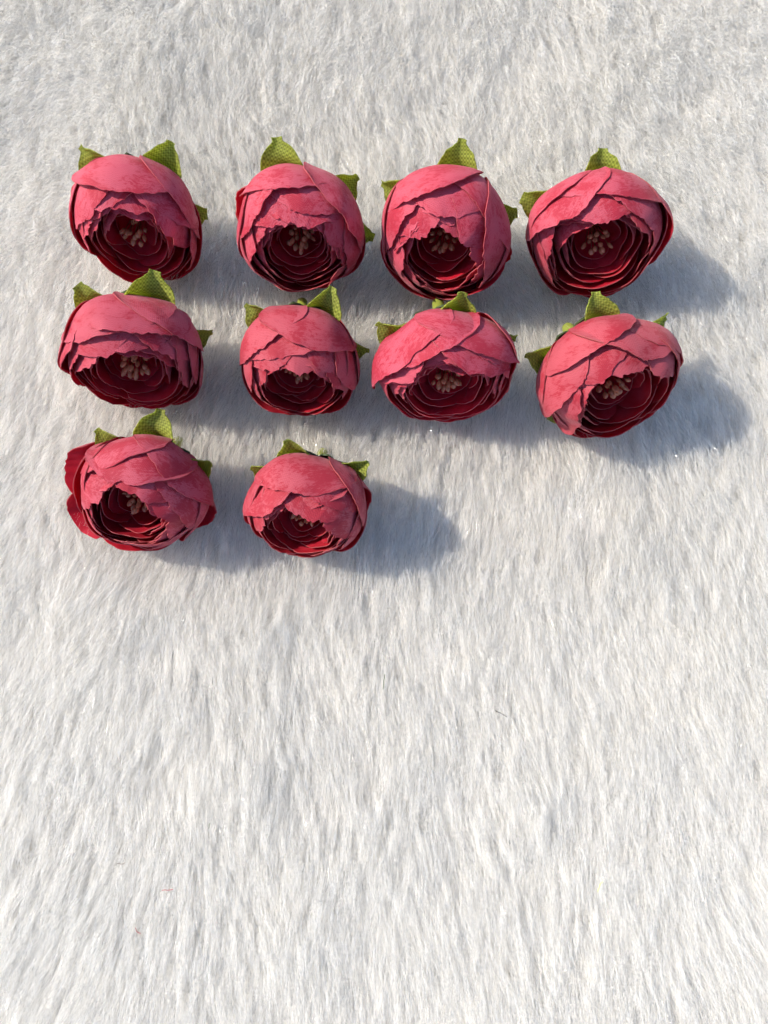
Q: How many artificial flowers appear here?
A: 10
